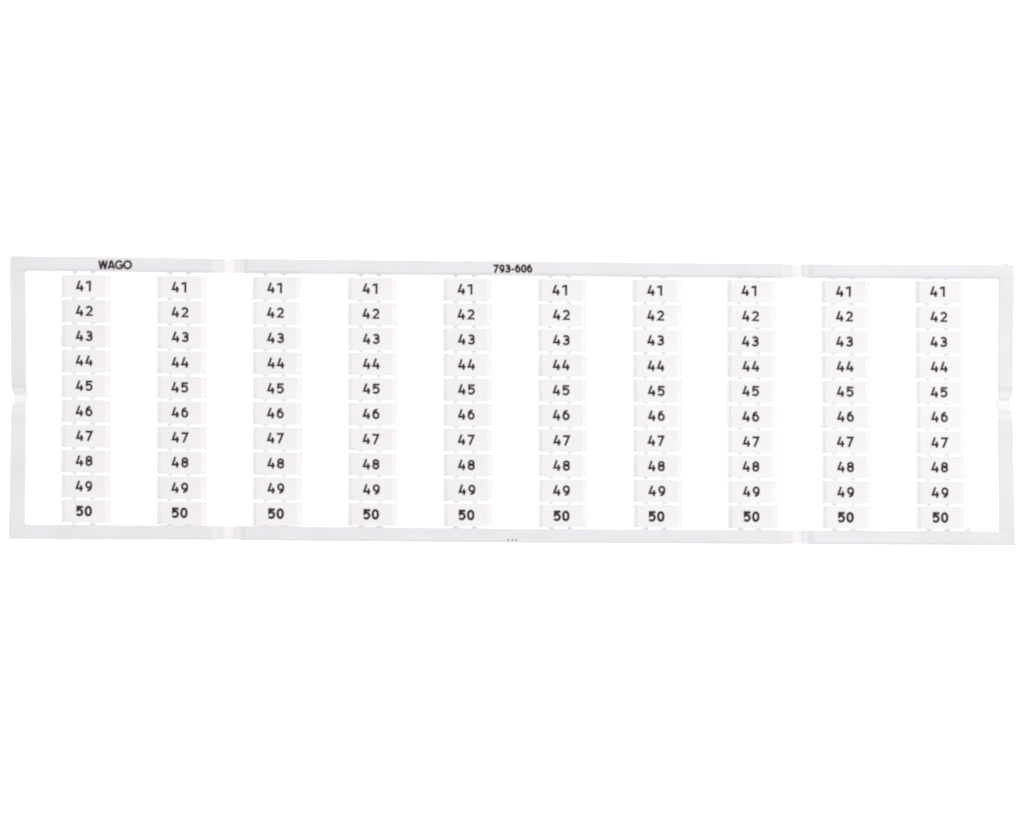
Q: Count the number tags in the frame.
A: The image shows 100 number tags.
